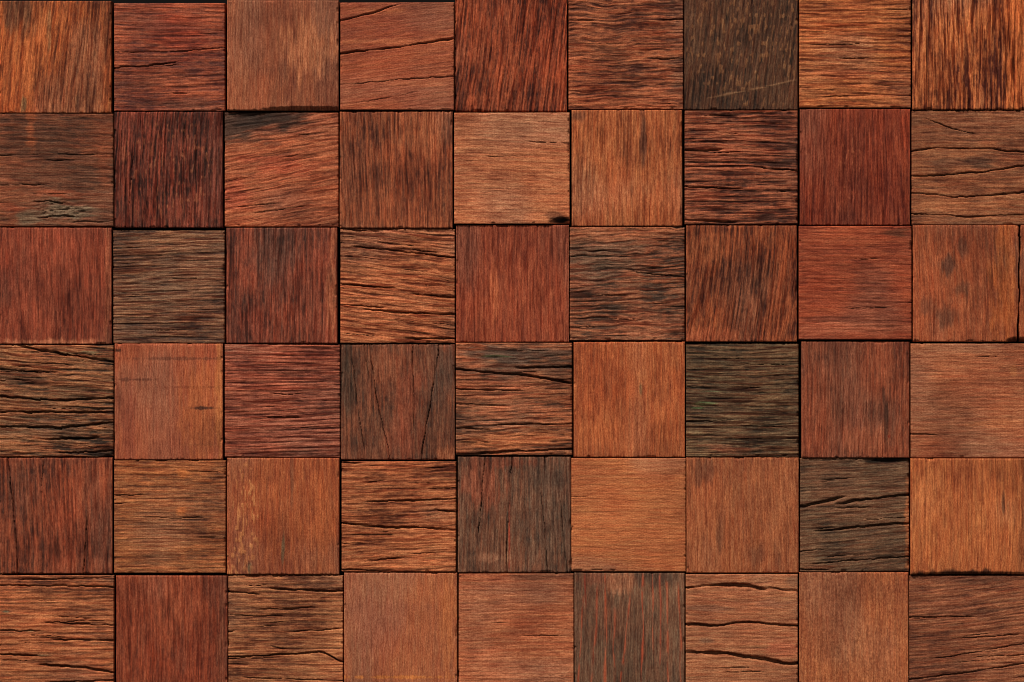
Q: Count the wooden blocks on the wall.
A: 54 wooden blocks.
